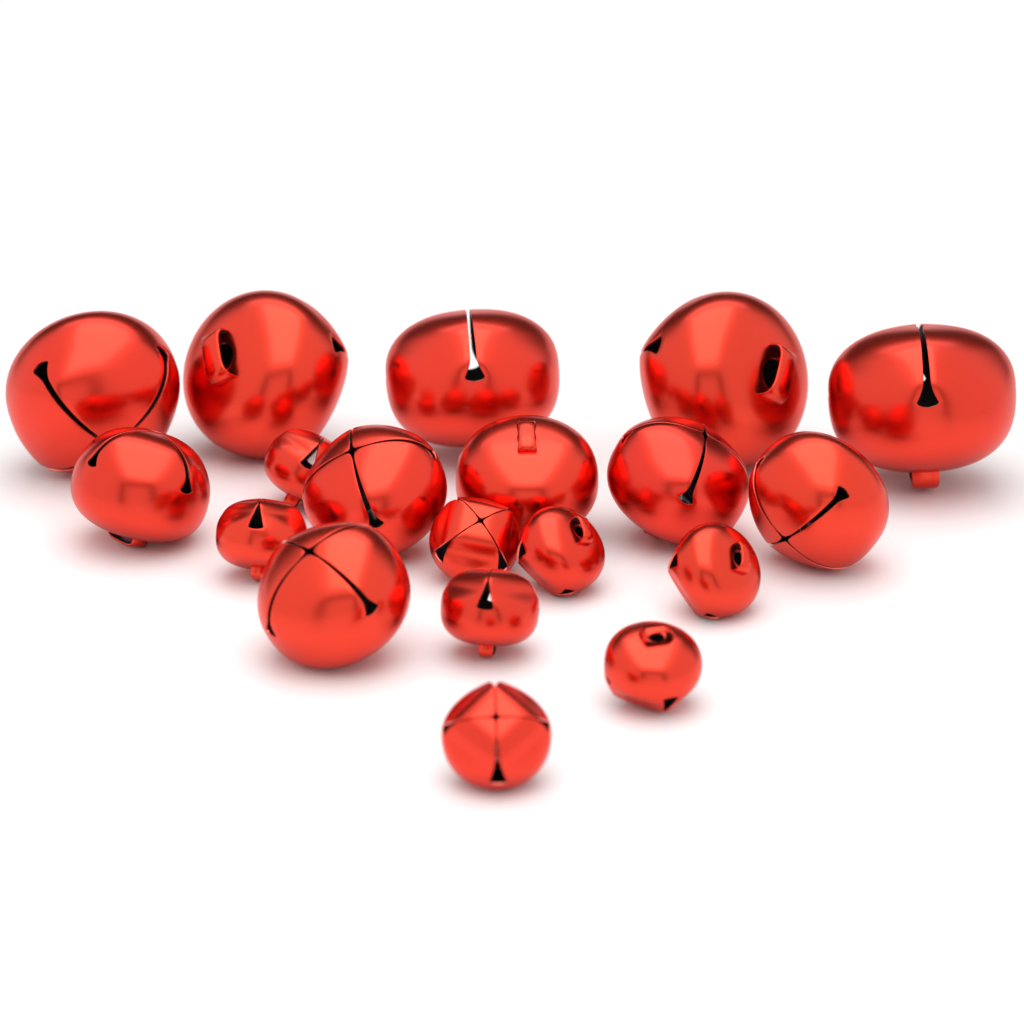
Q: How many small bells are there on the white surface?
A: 8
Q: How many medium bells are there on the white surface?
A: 6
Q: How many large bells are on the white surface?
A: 5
